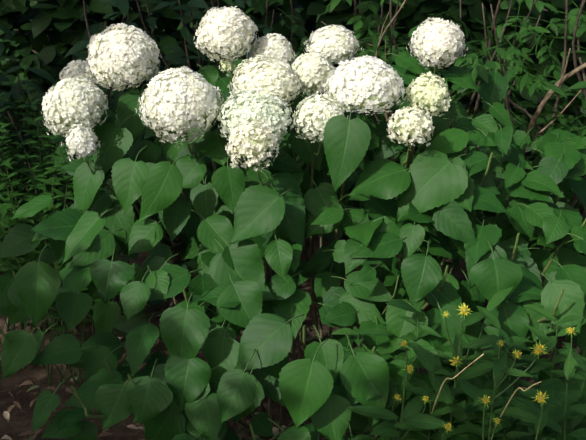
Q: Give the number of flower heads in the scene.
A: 18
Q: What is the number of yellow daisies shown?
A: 15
